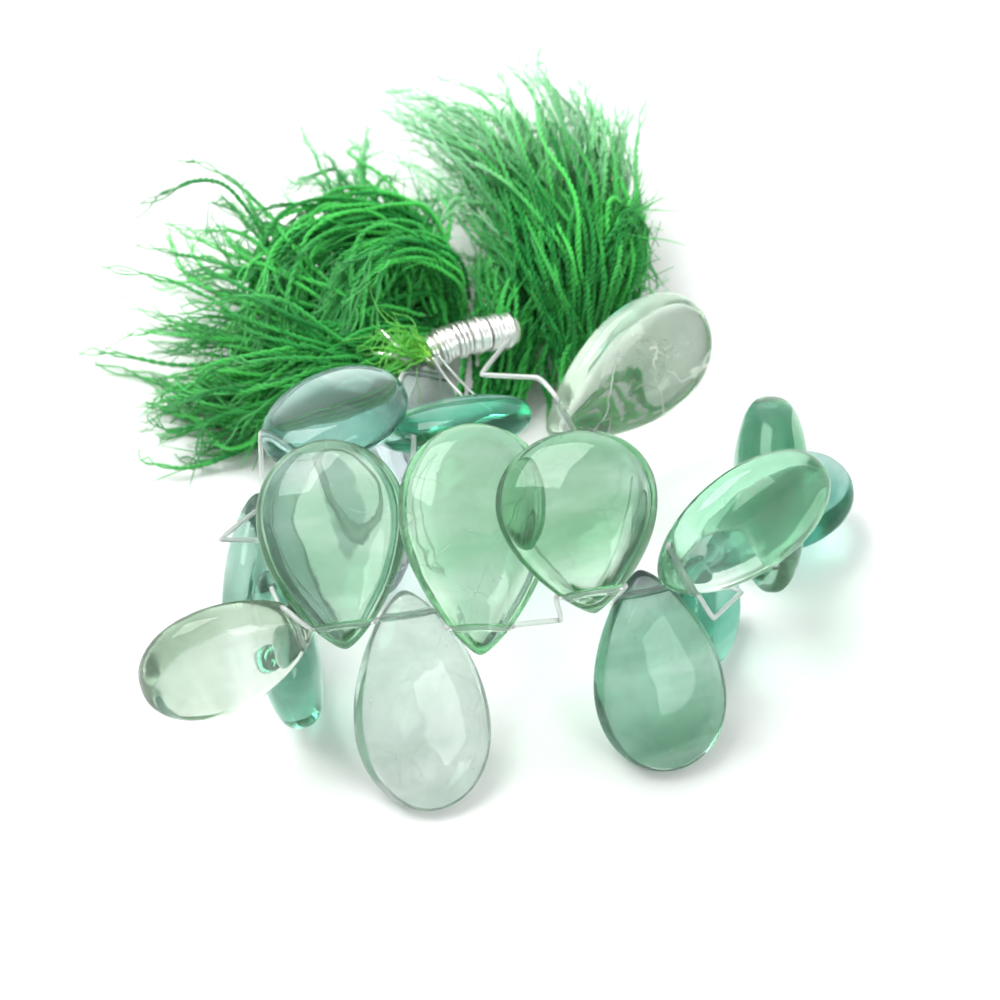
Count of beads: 17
